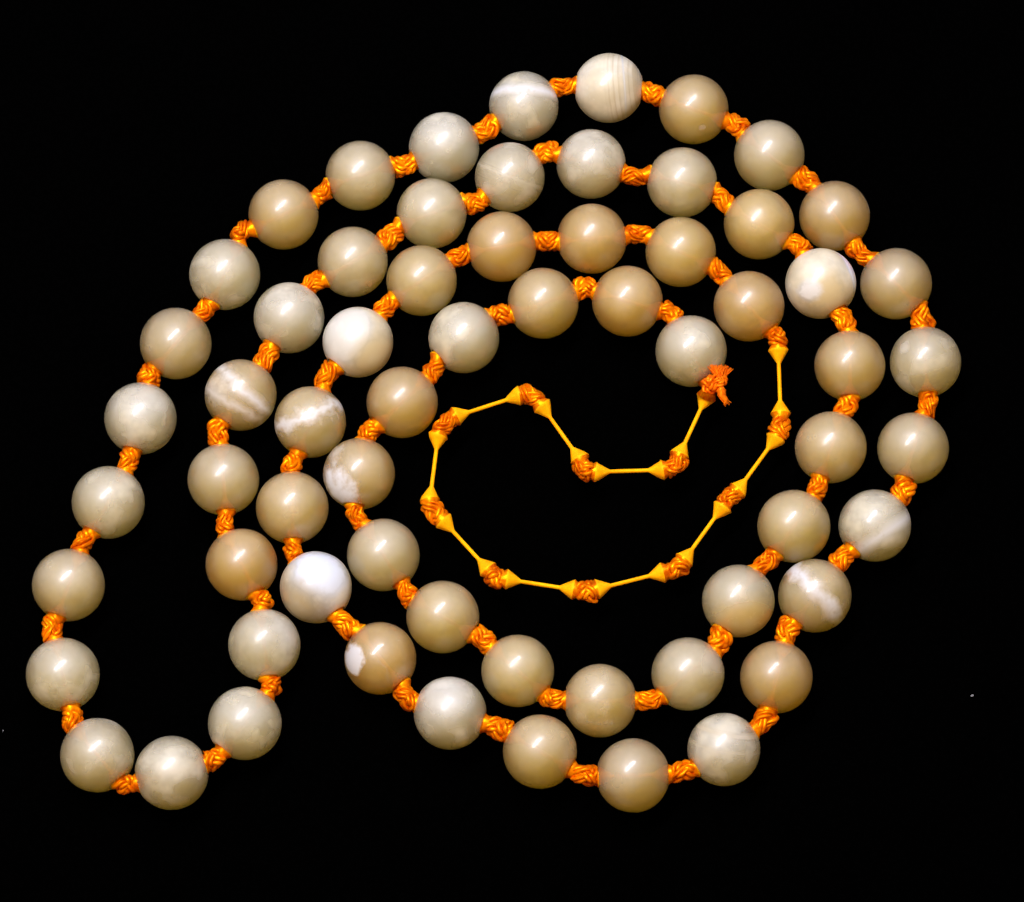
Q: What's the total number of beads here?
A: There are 64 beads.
